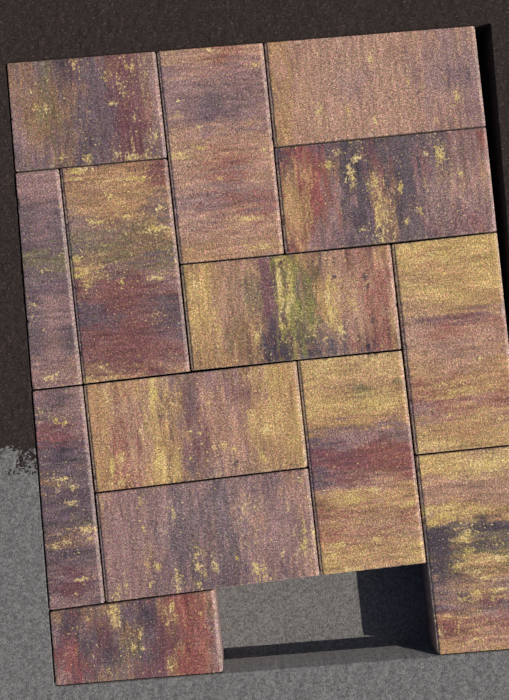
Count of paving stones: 14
